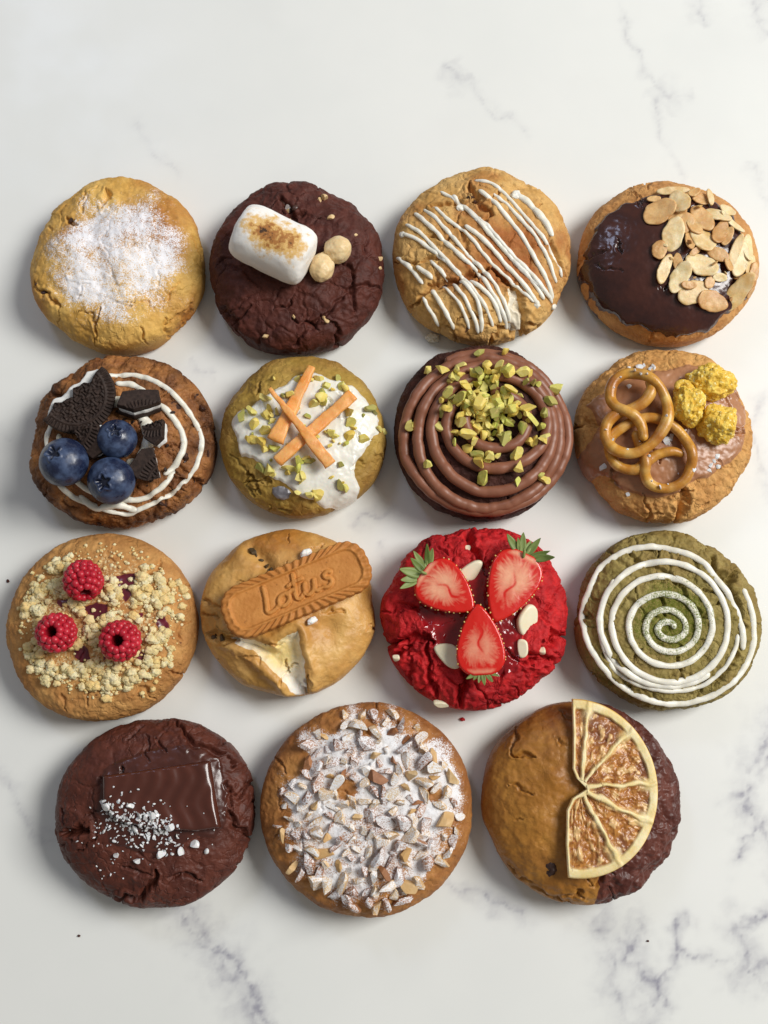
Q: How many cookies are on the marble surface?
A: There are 15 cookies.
